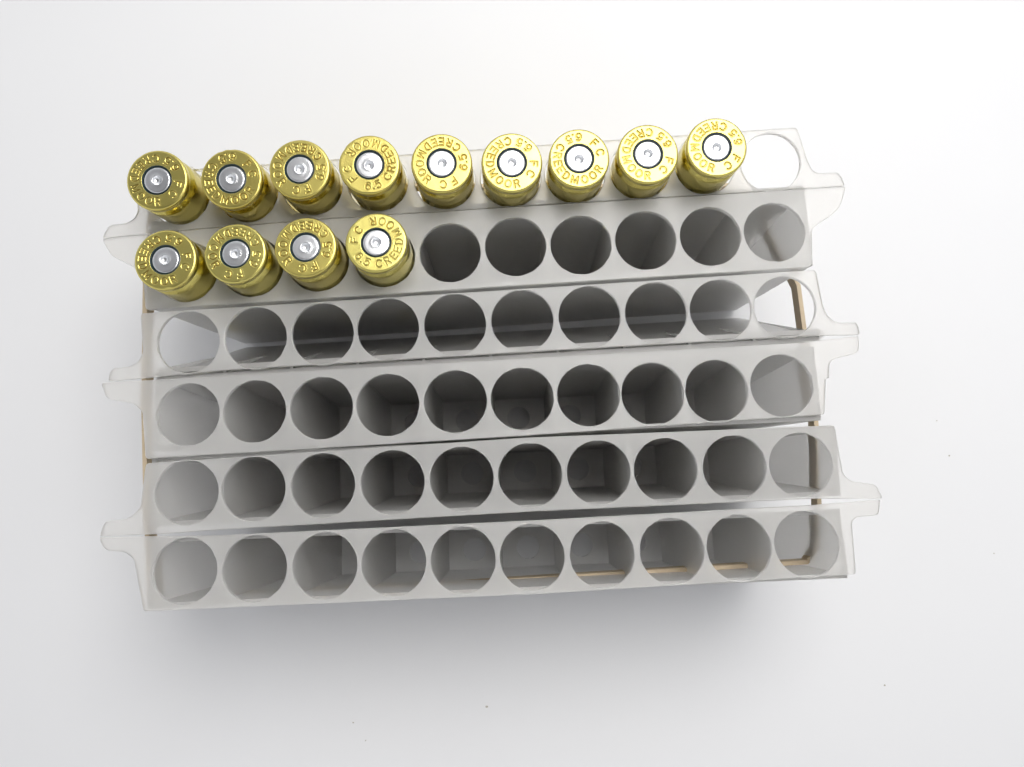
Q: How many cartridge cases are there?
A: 13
